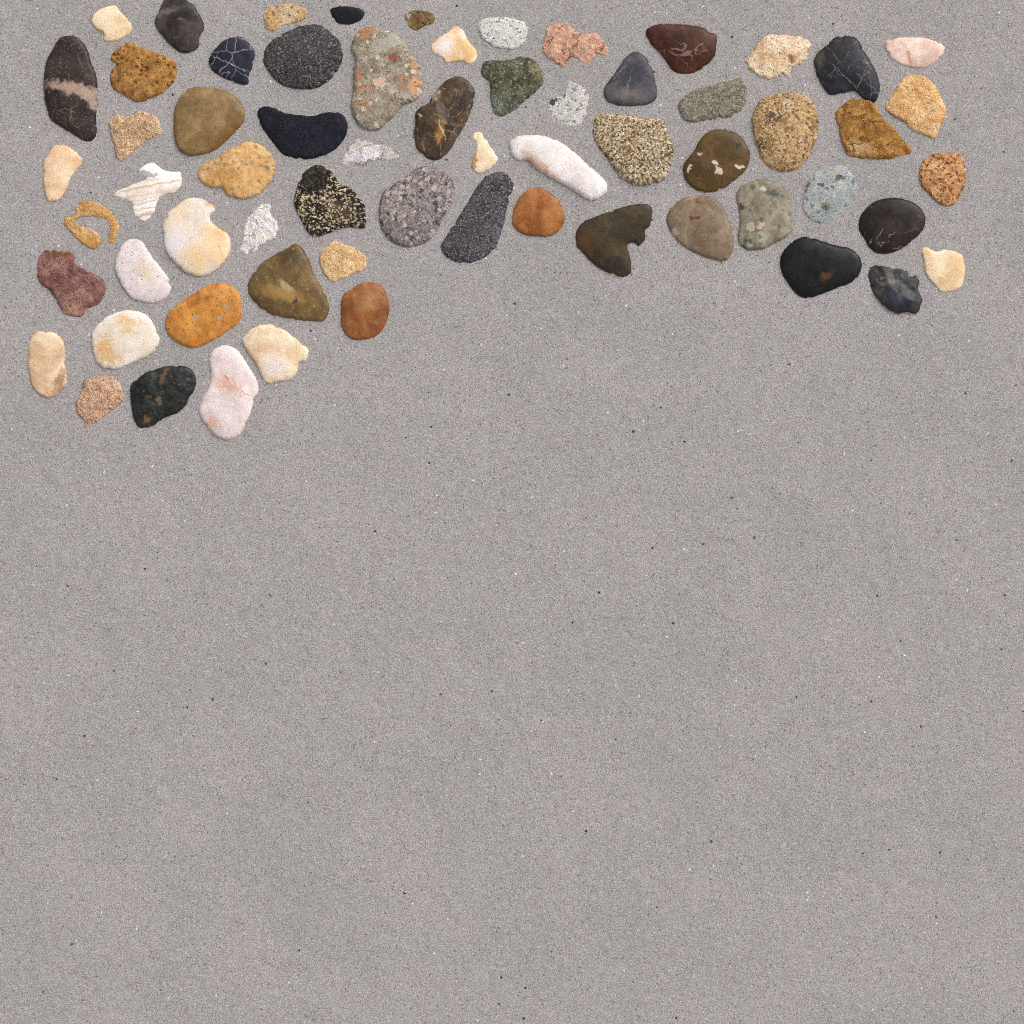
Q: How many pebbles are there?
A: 64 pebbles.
